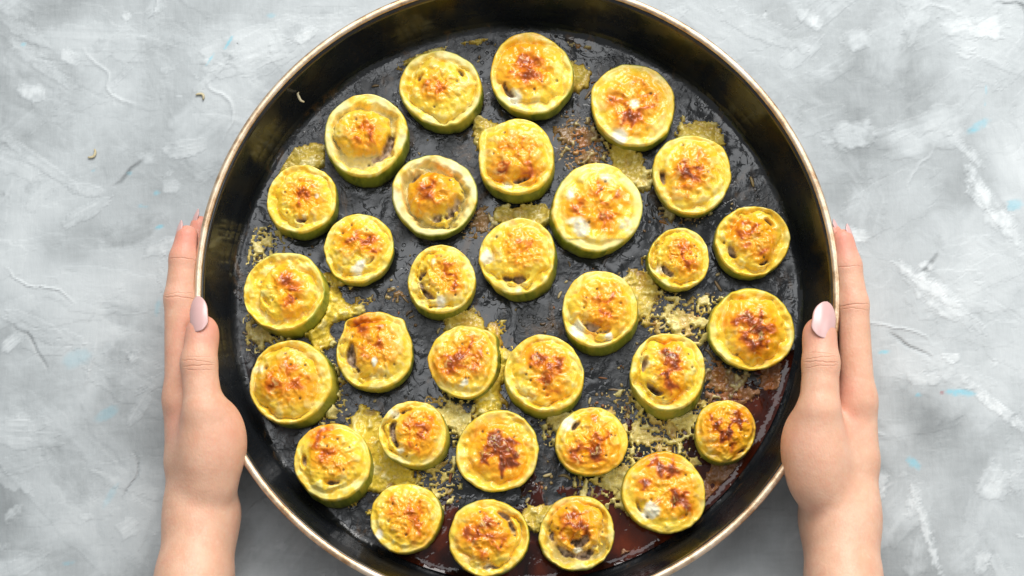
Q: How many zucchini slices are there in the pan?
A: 31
